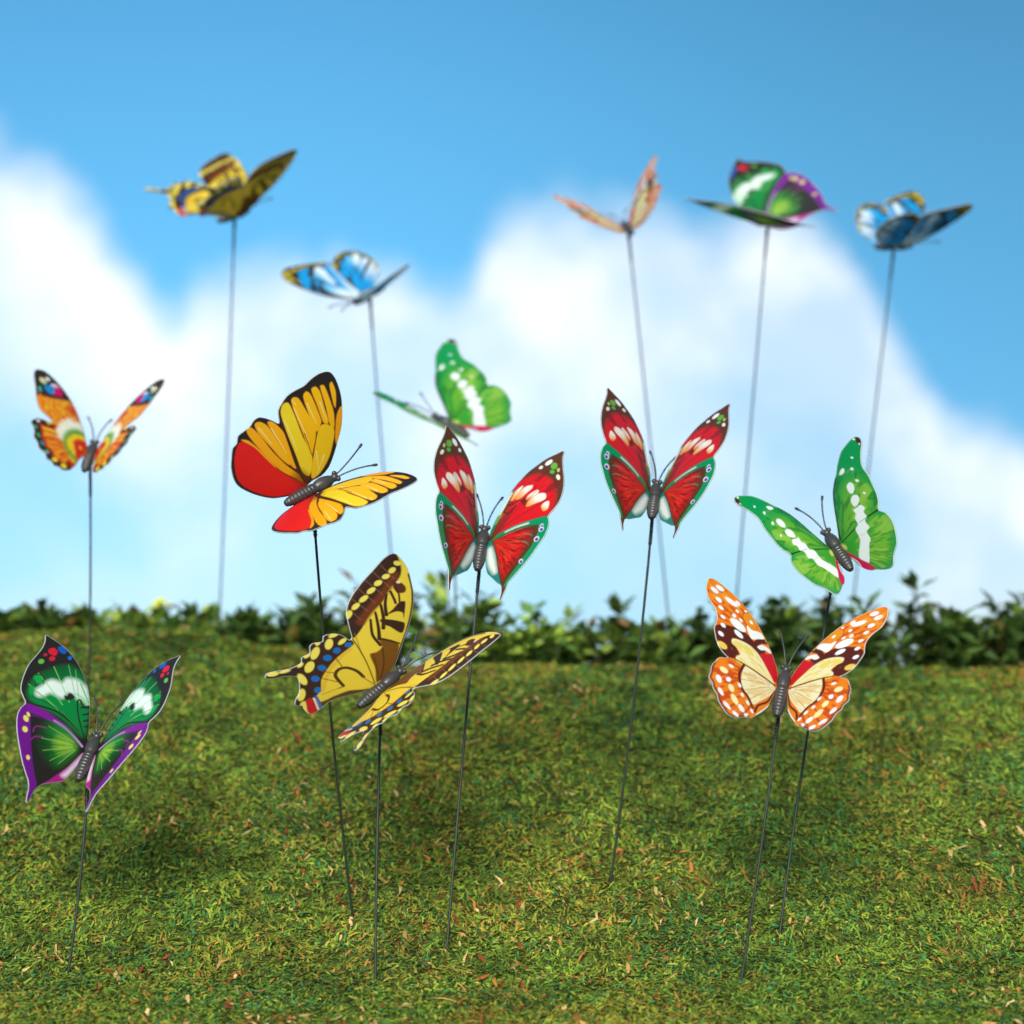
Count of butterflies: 14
